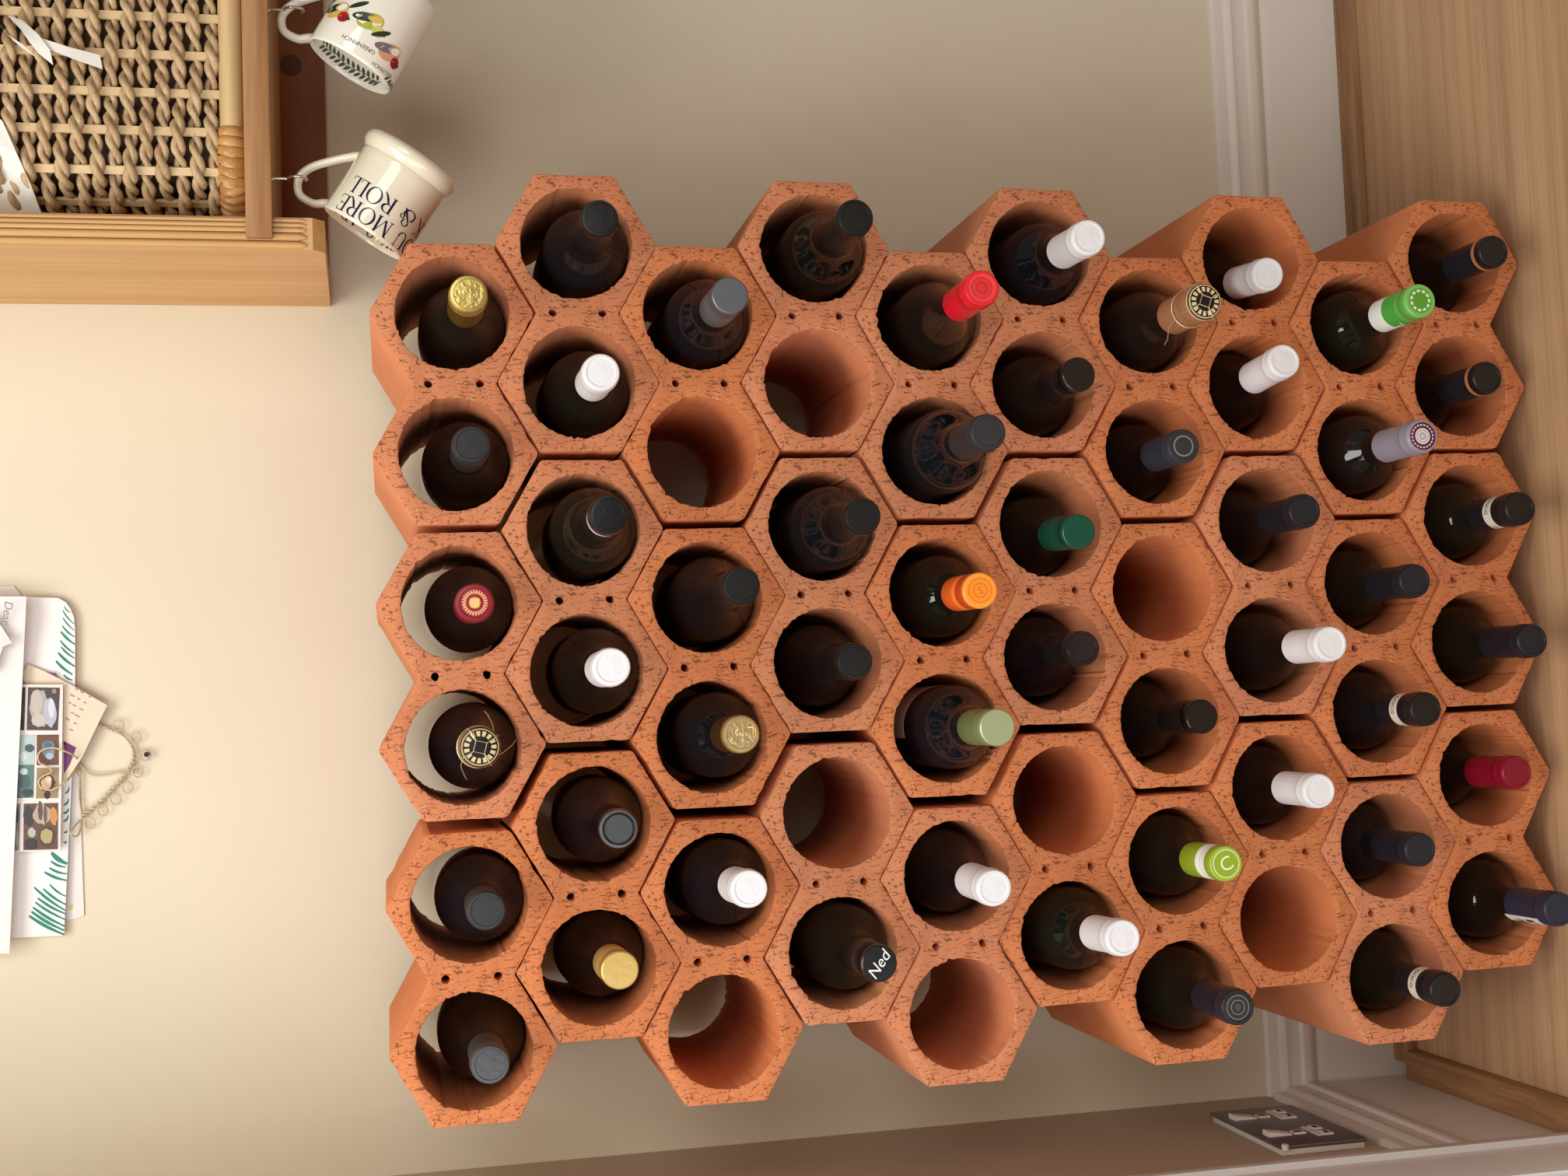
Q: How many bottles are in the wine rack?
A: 52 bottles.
